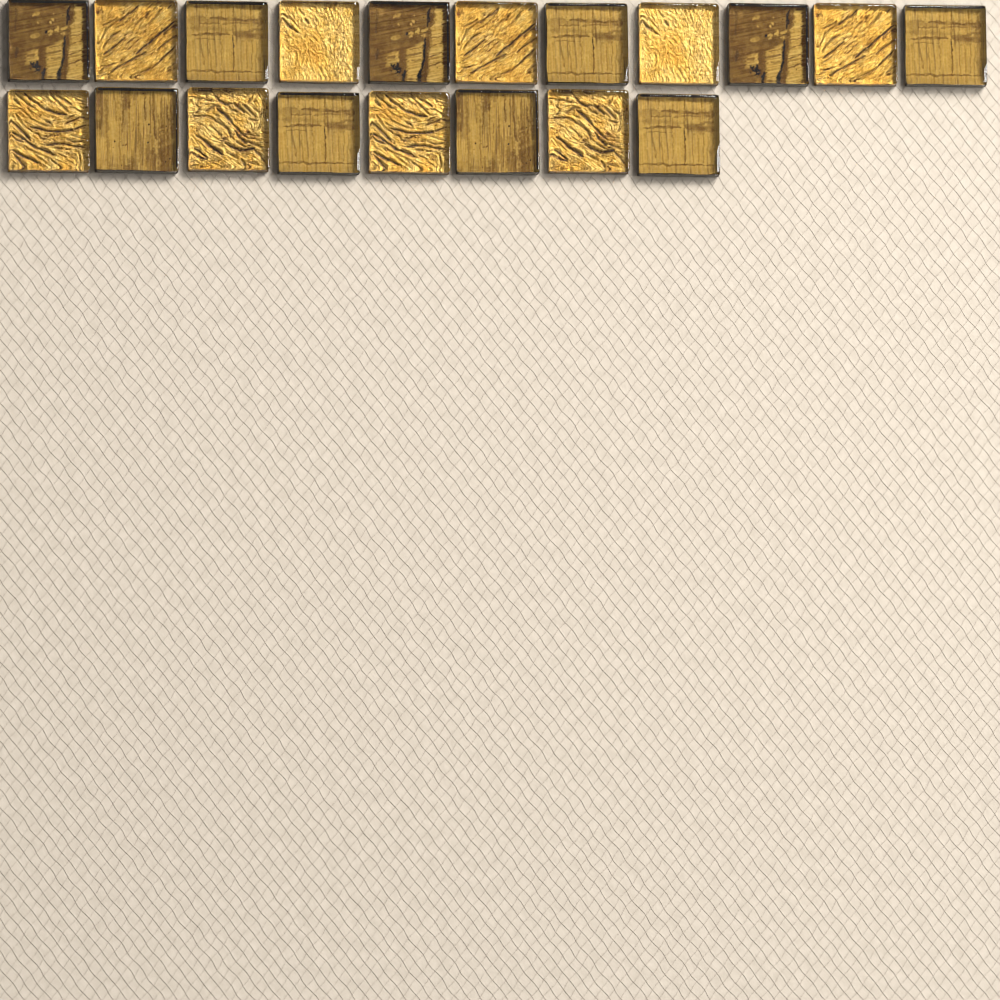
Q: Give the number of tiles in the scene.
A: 19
